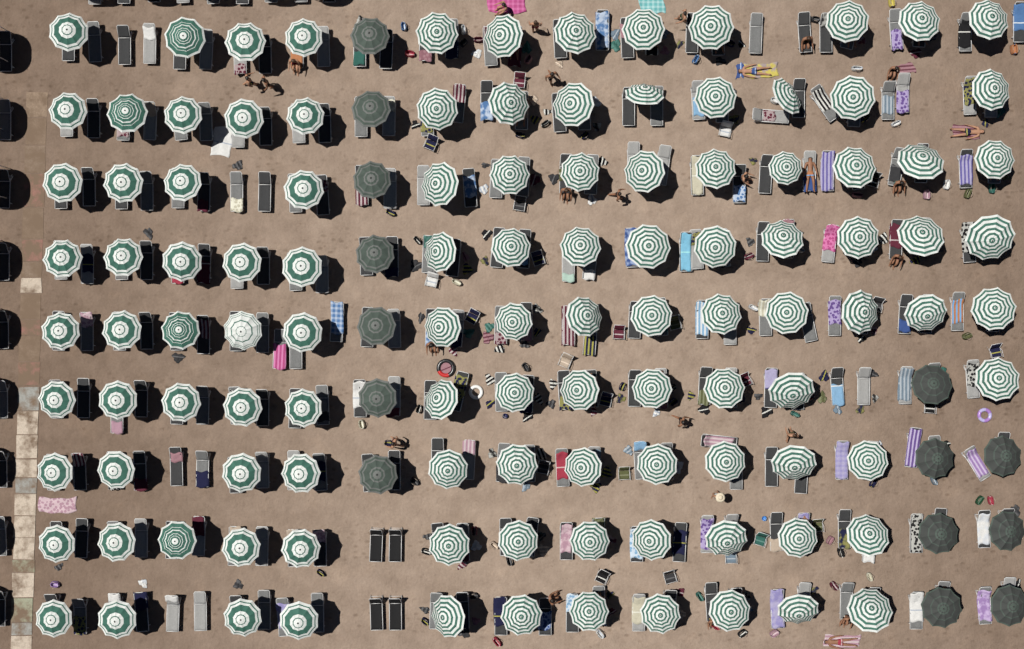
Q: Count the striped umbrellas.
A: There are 112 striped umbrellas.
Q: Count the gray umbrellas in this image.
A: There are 14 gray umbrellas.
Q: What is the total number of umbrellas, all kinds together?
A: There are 126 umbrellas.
